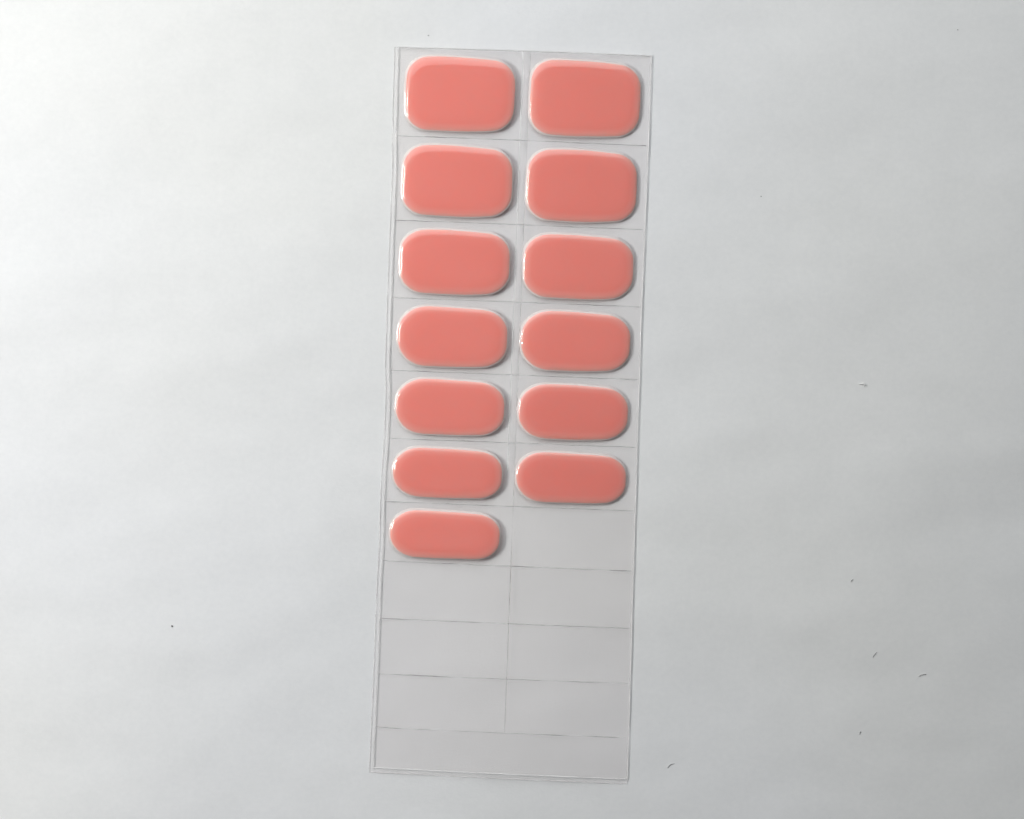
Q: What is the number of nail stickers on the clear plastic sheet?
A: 13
